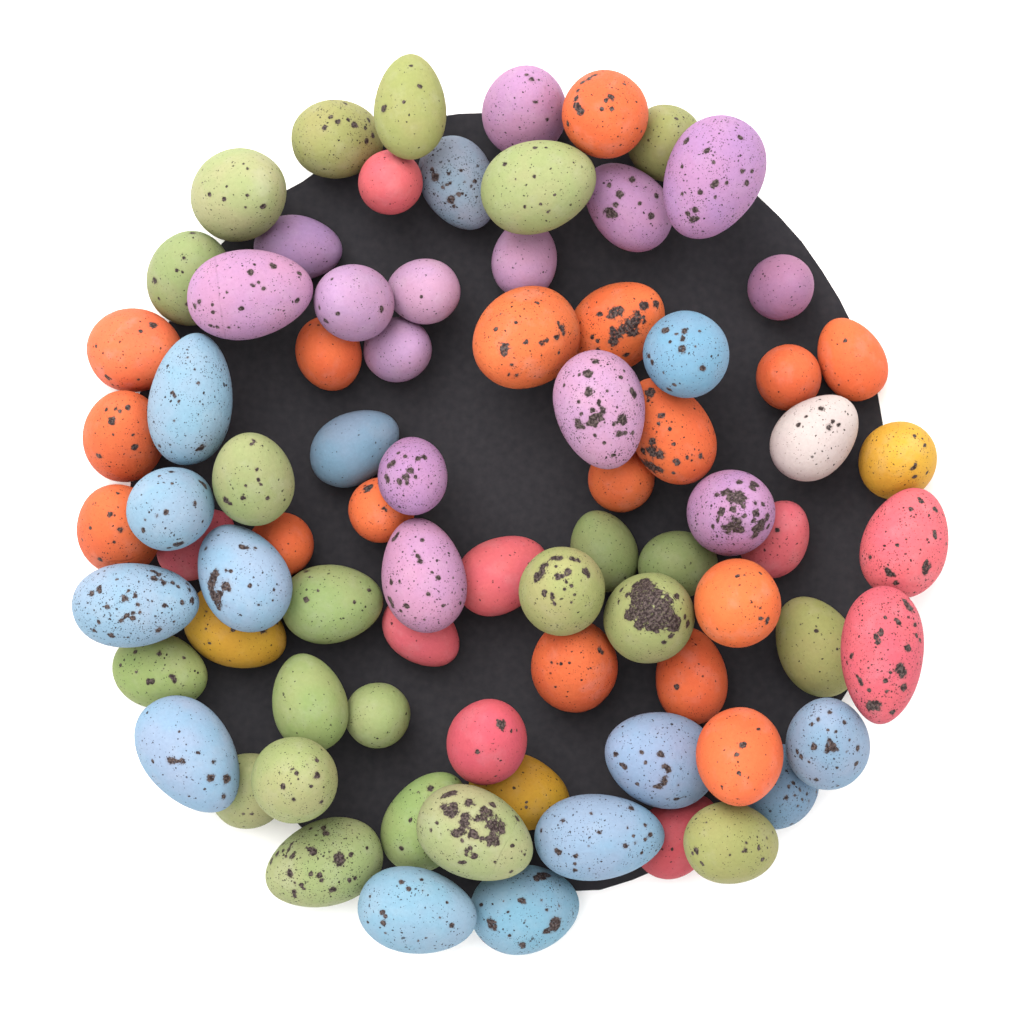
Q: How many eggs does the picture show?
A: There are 80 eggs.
